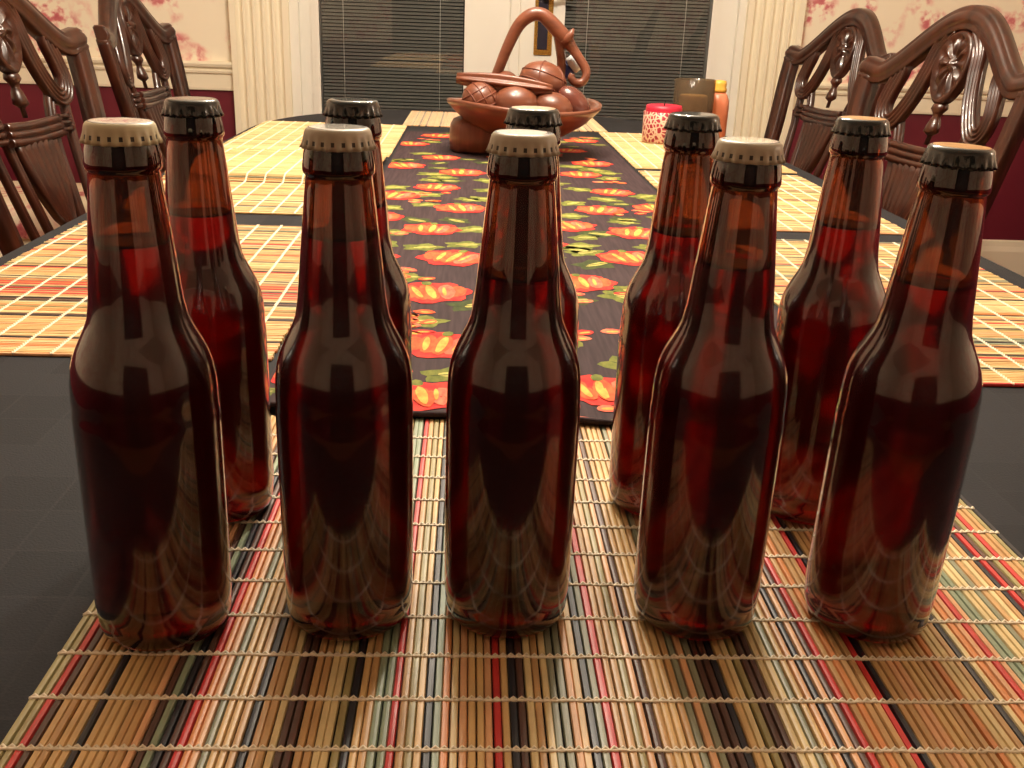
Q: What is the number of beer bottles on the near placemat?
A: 10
